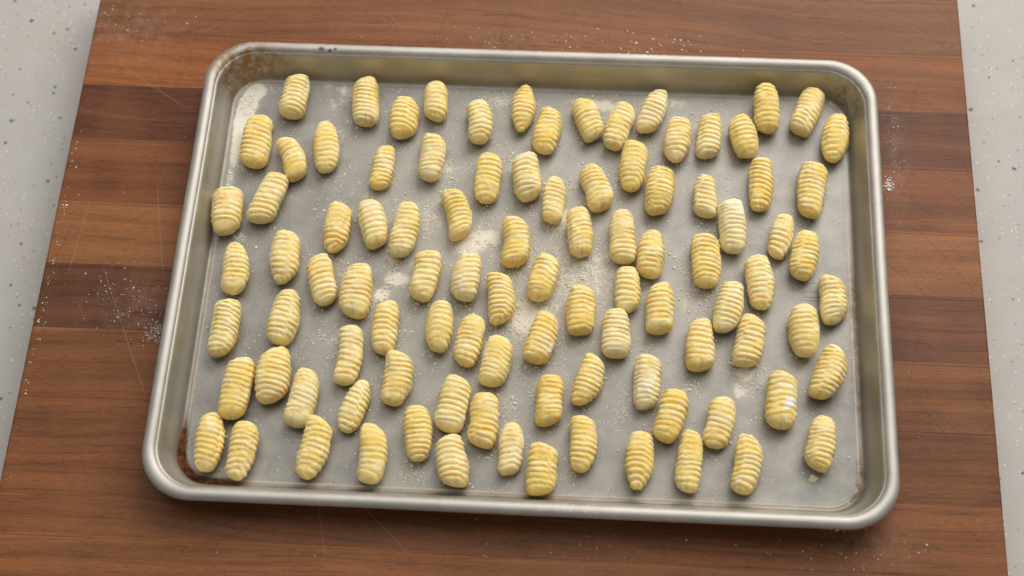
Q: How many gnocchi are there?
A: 97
